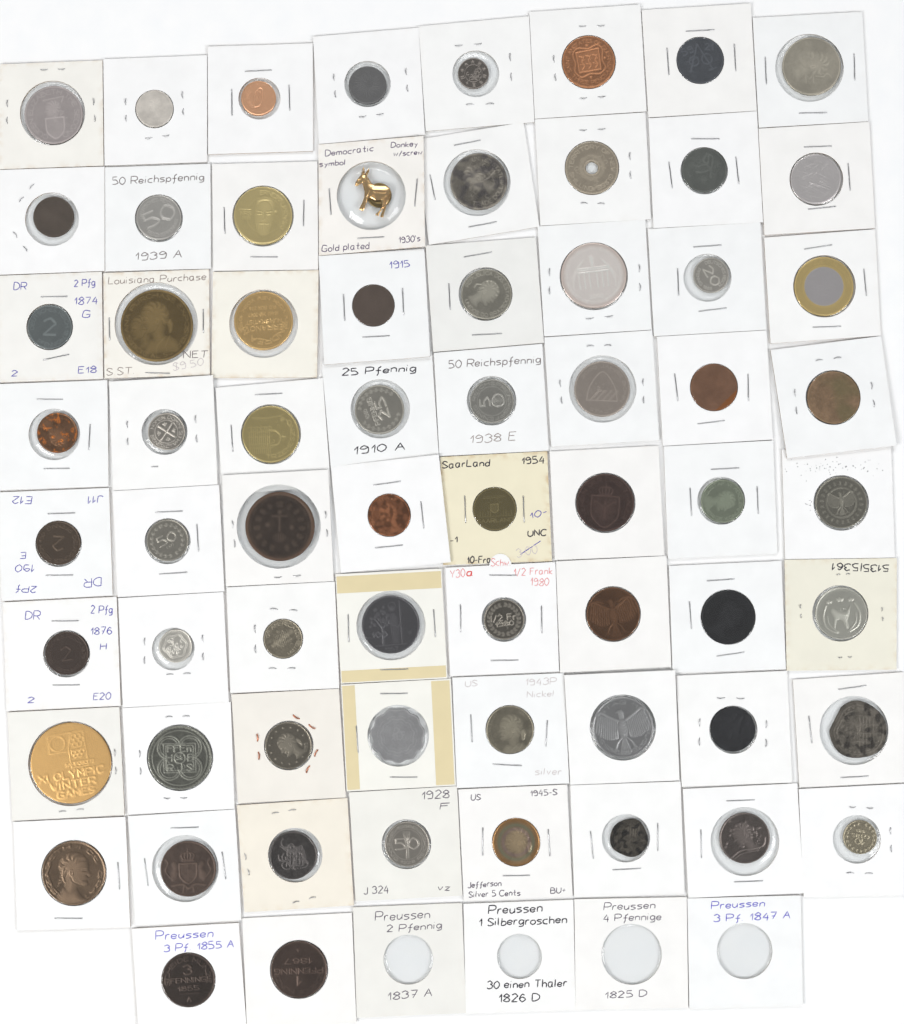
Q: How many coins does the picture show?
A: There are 65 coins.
